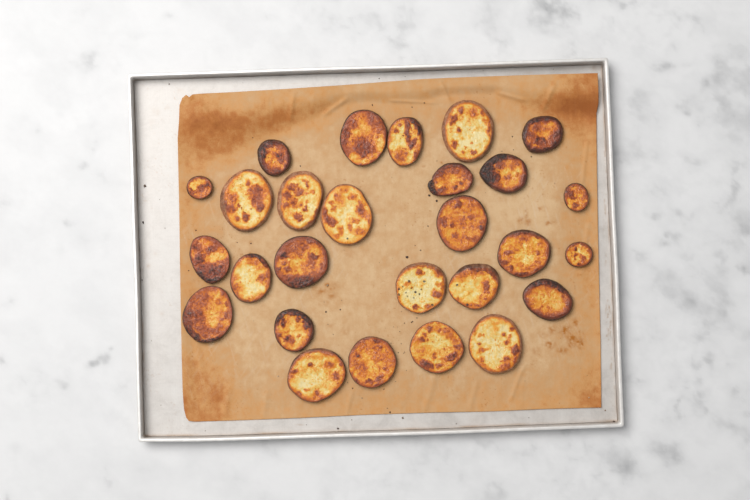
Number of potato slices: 27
